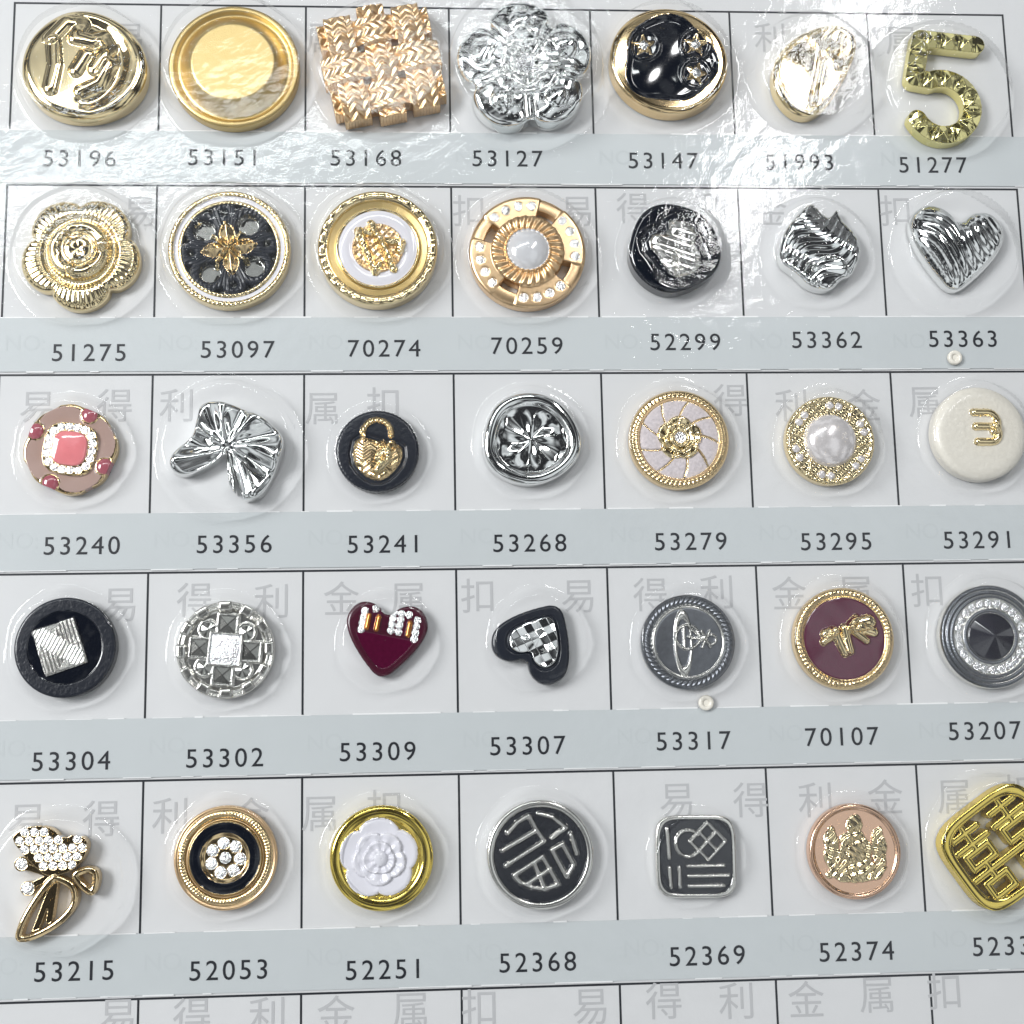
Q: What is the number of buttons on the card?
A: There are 35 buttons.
